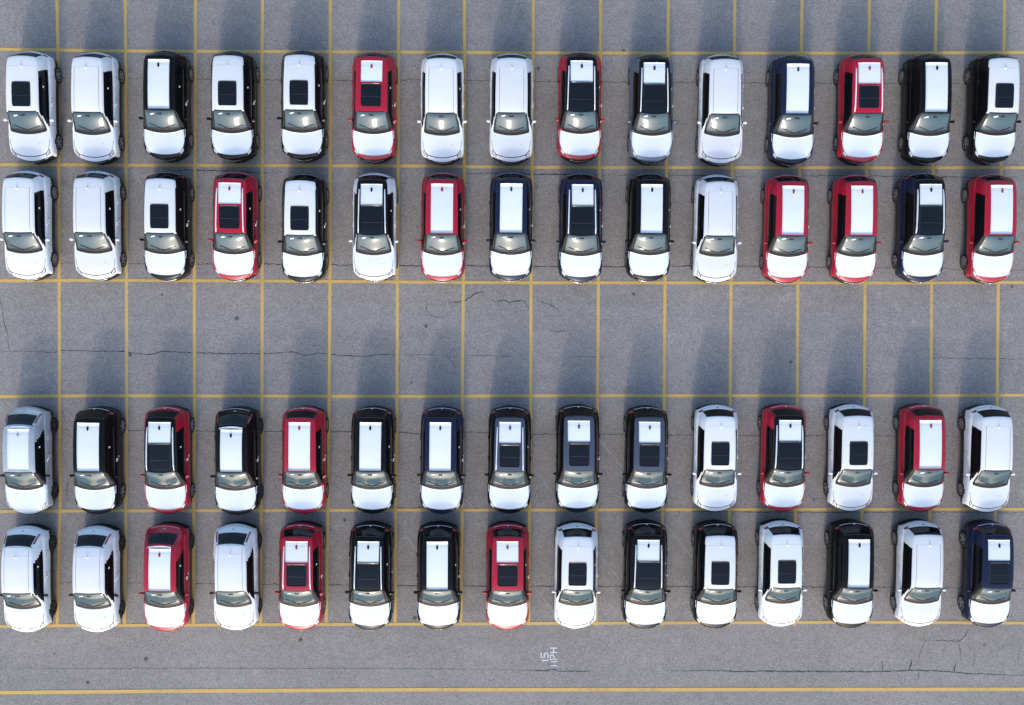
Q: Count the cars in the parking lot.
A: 60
